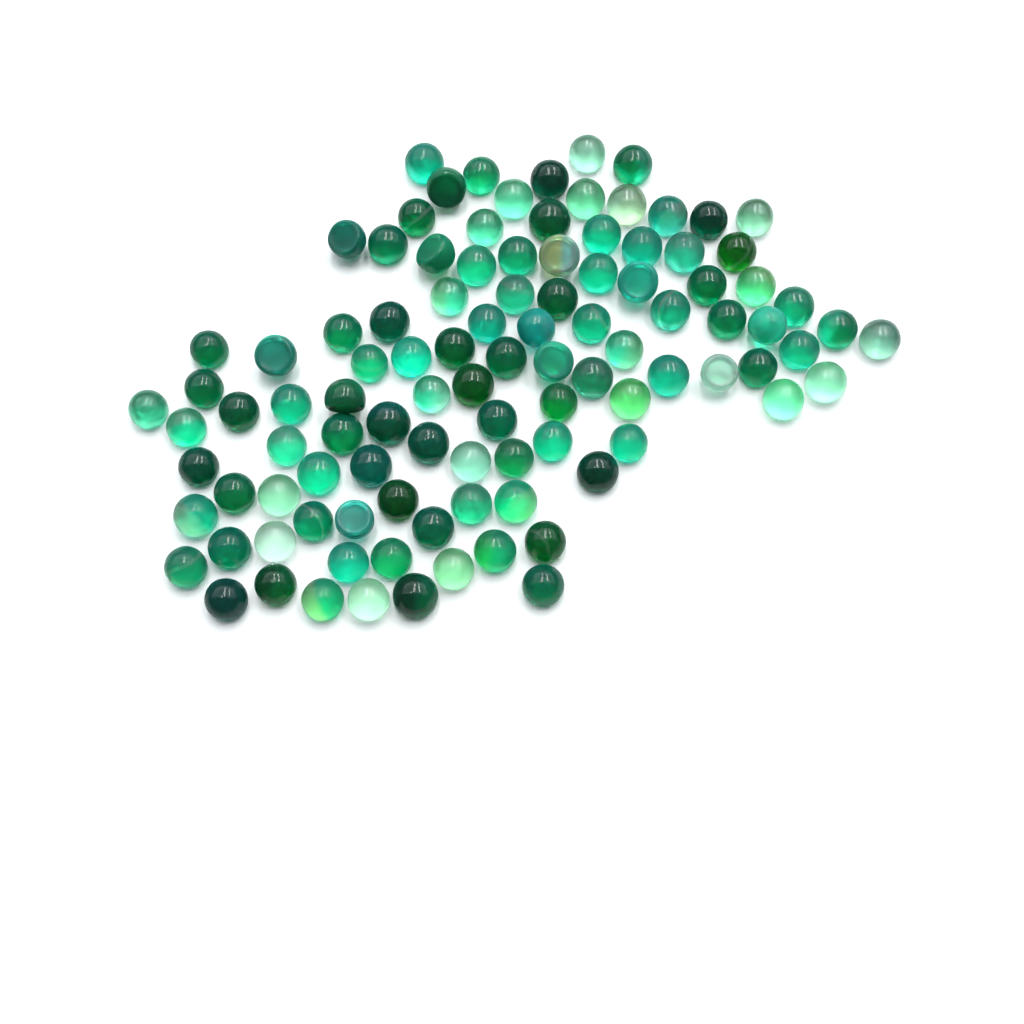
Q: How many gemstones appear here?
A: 104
